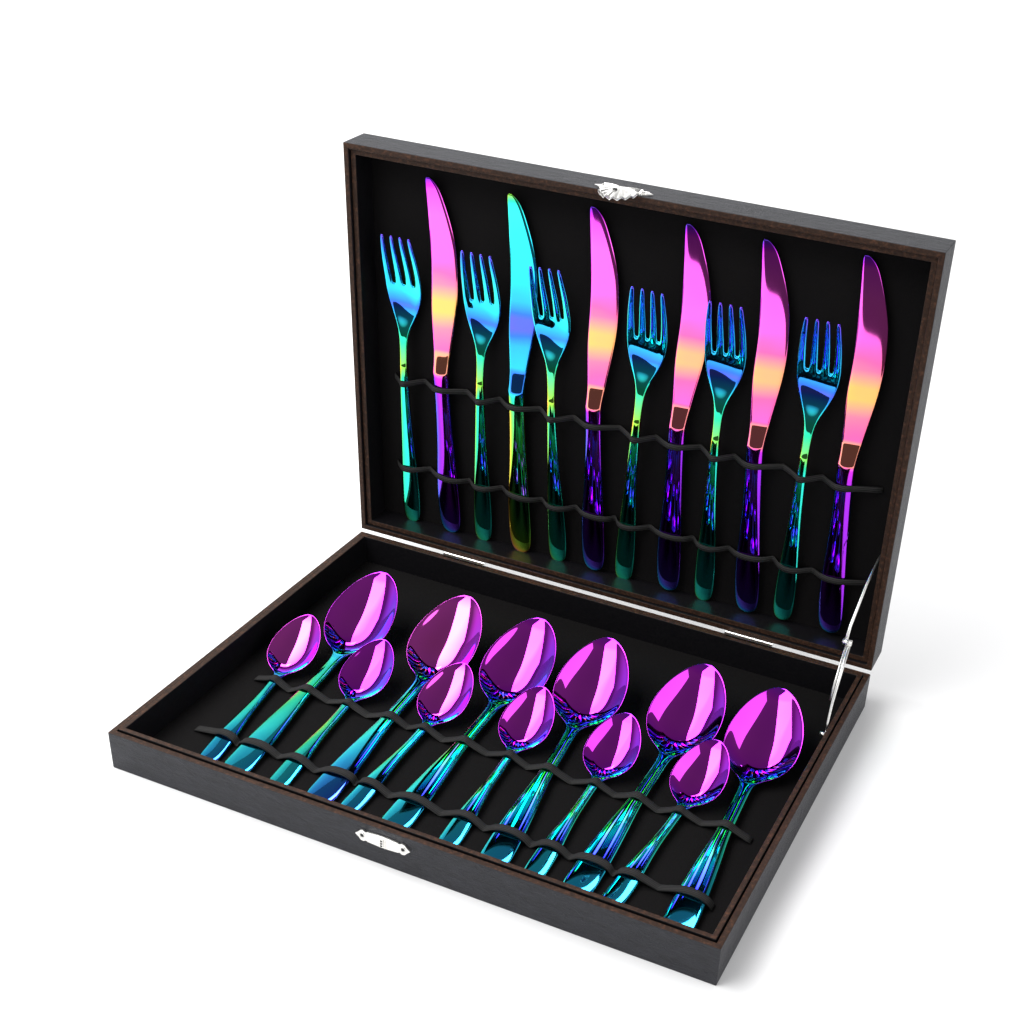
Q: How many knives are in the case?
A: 6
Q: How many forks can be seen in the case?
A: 6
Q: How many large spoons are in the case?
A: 6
